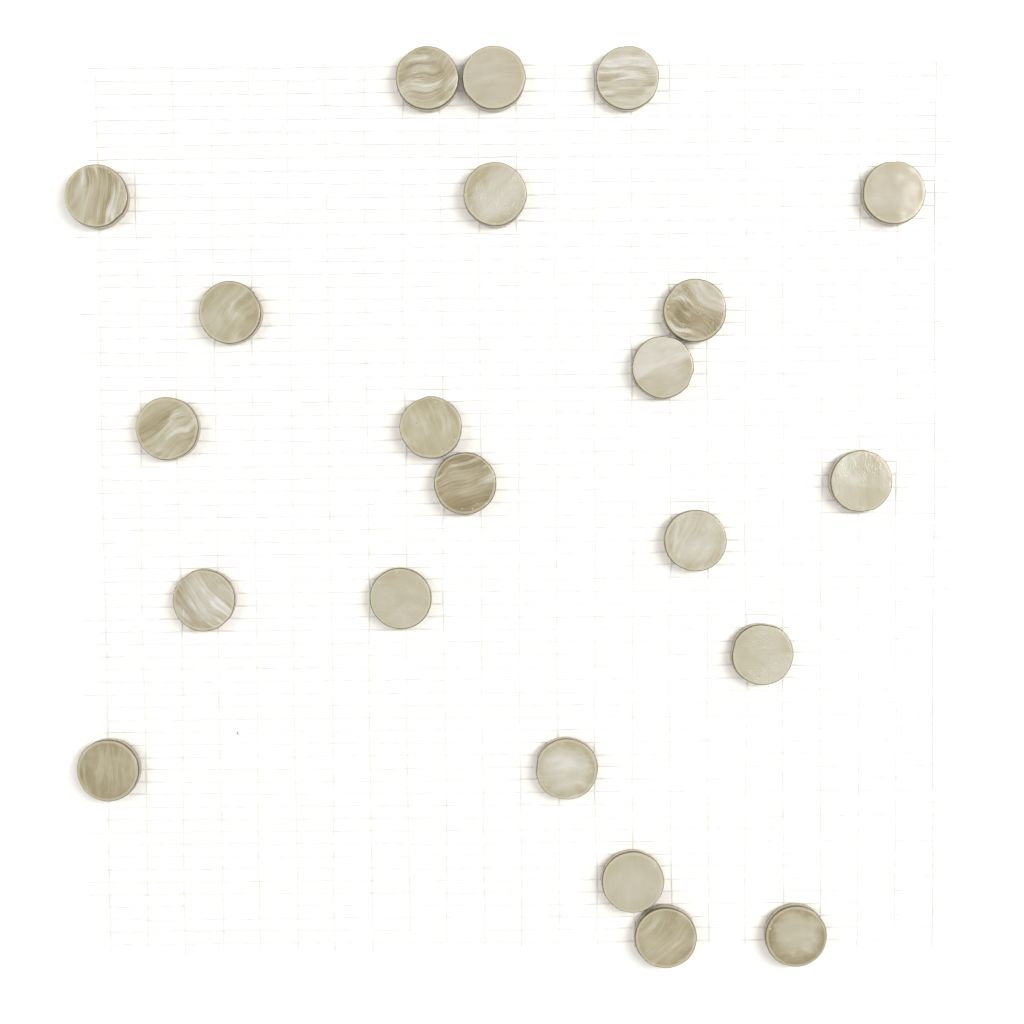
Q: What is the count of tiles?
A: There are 22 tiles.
